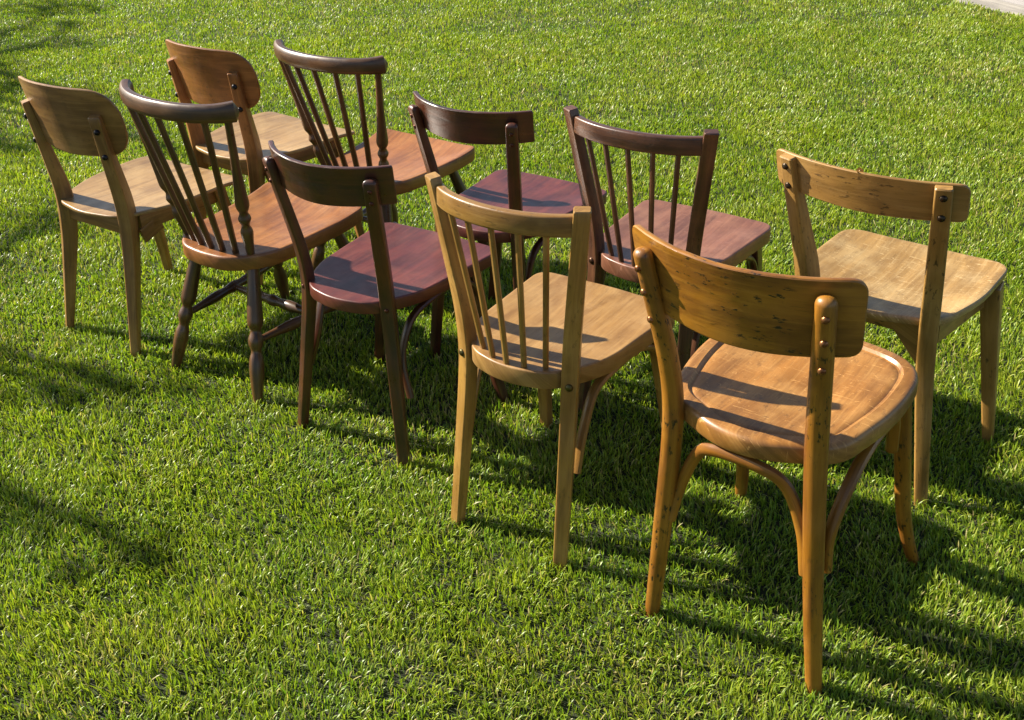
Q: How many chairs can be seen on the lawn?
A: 10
